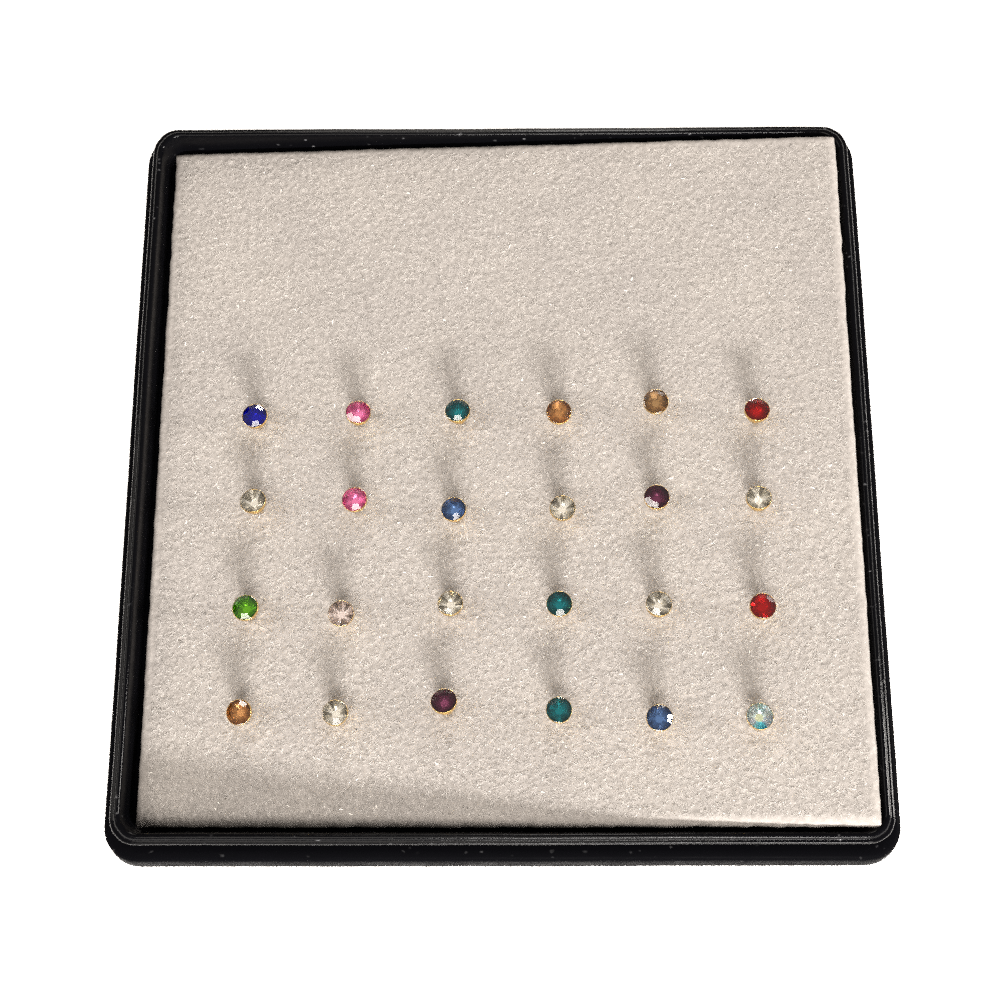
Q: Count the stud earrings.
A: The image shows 24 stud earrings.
